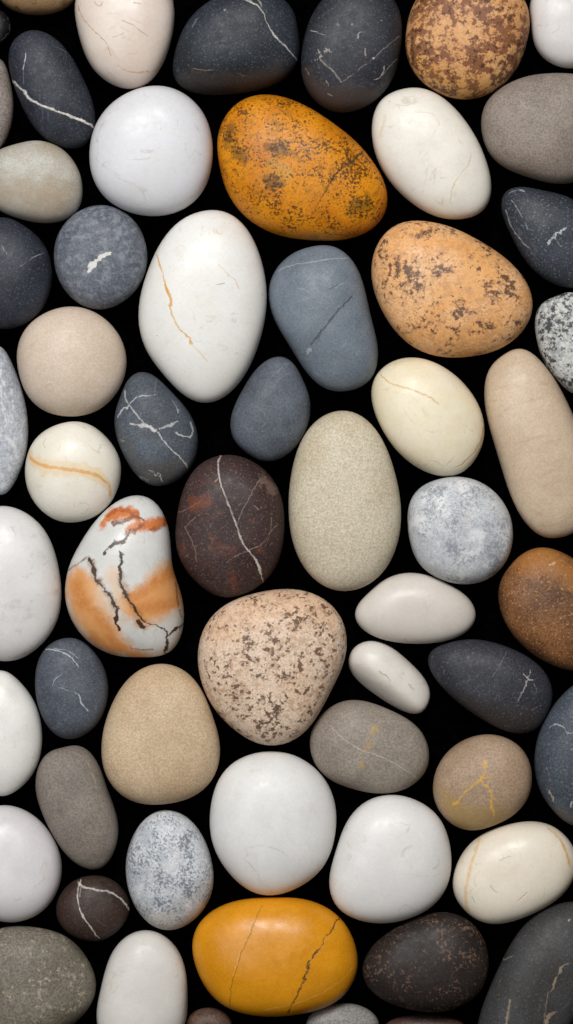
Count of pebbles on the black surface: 59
